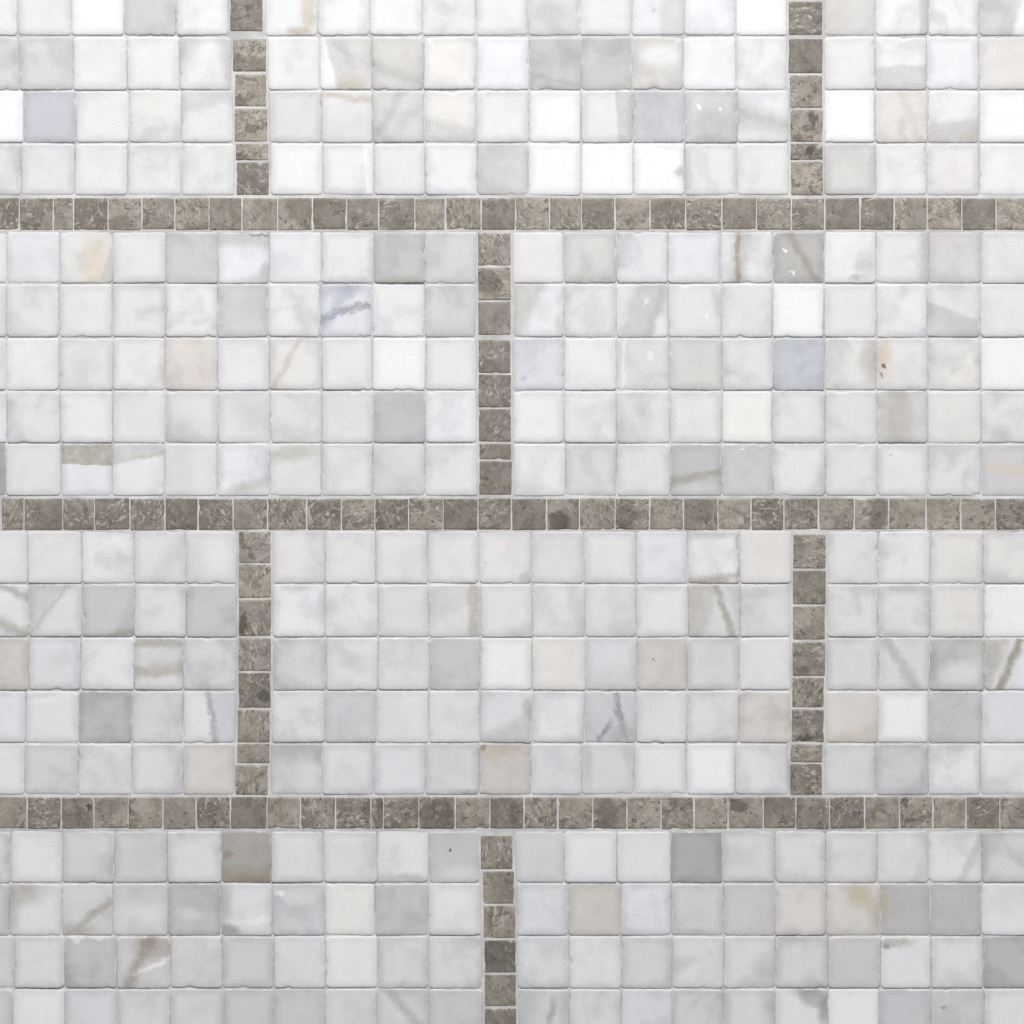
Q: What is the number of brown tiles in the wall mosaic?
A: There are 134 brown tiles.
